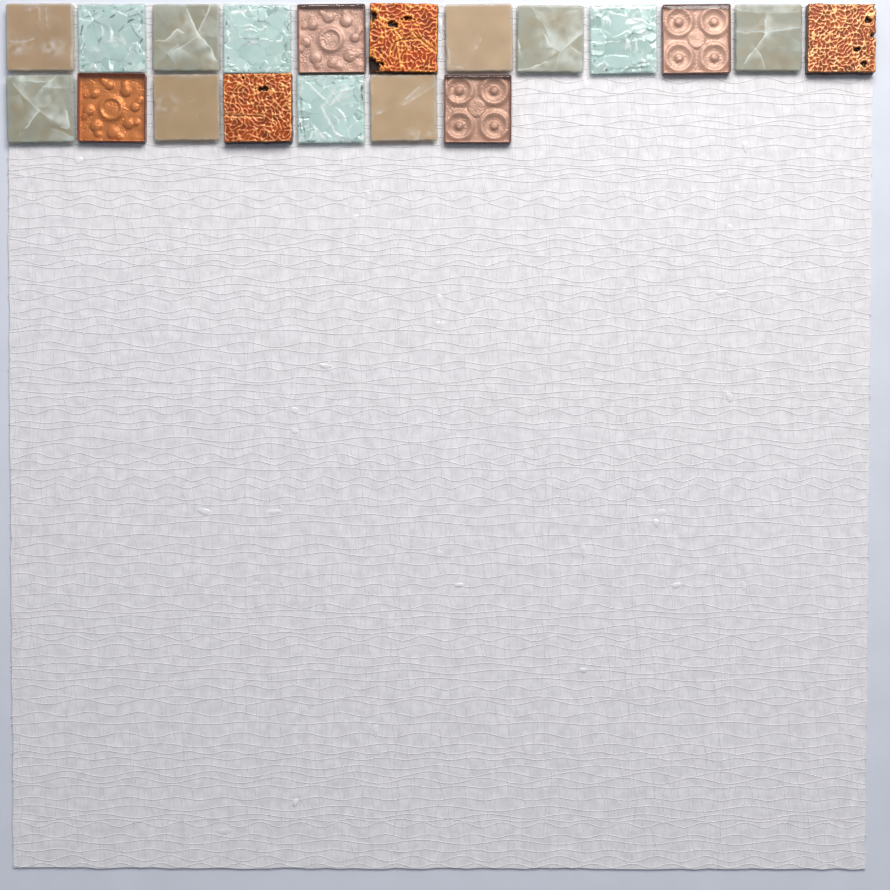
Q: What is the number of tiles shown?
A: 19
